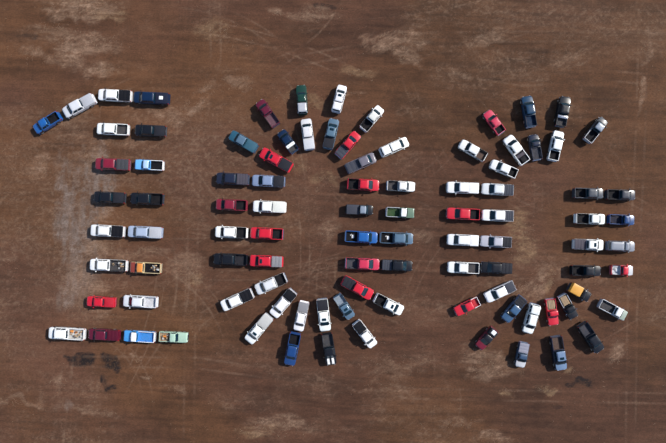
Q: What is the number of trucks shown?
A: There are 97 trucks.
